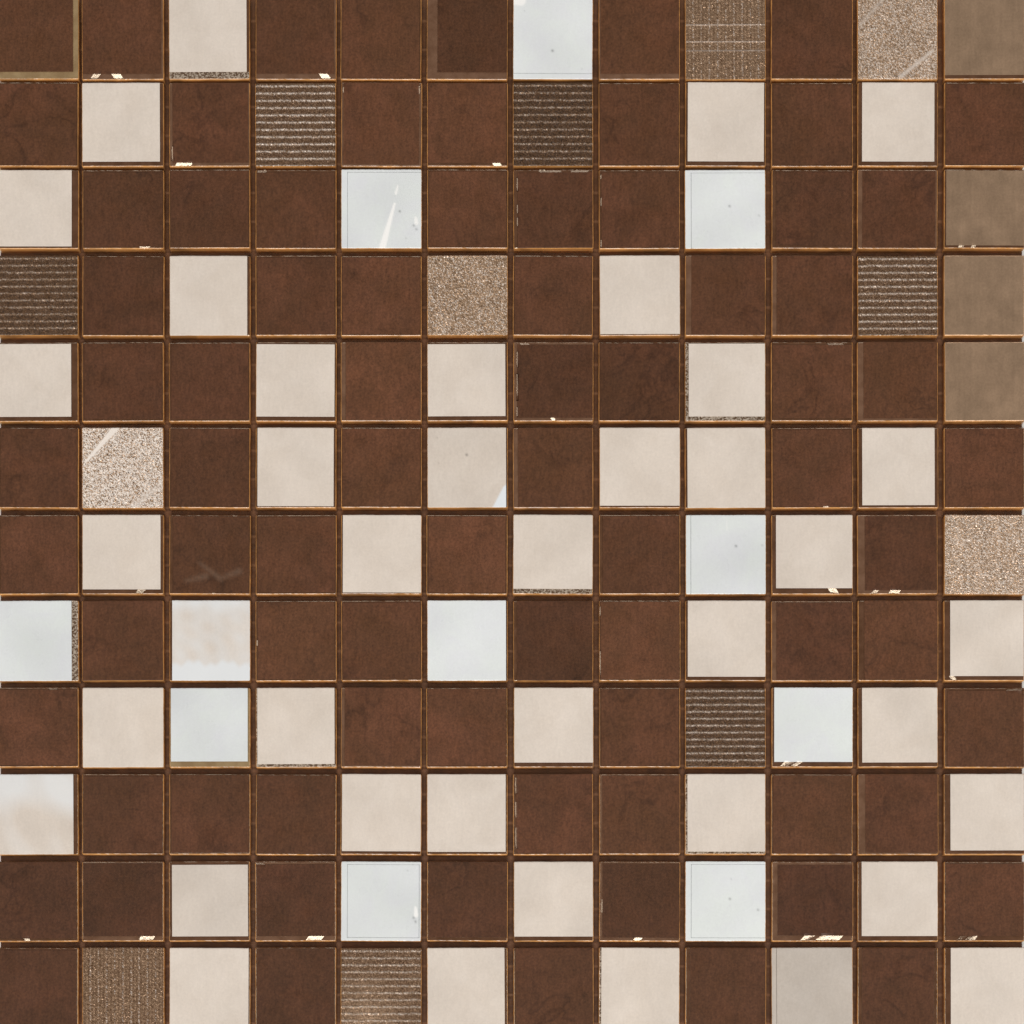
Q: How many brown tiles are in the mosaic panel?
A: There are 78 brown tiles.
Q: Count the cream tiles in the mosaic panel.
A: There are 40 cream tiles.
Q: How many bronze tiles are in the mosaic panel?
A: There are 16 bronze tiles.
